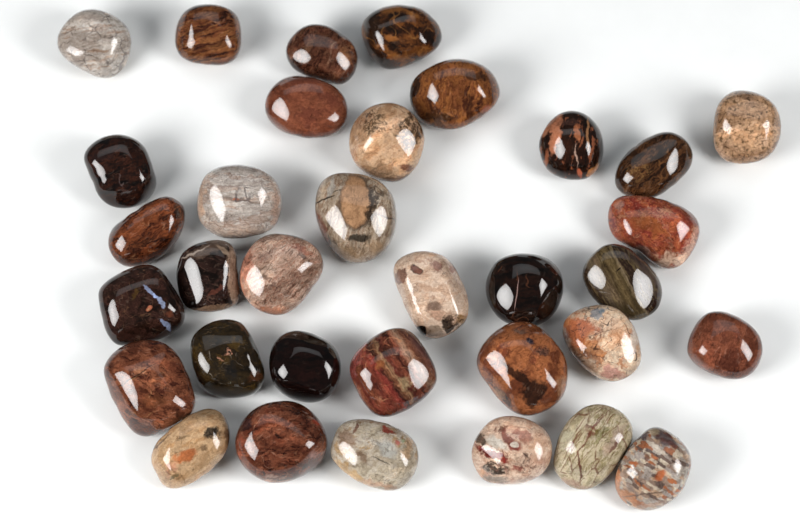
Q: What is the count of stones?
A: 34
